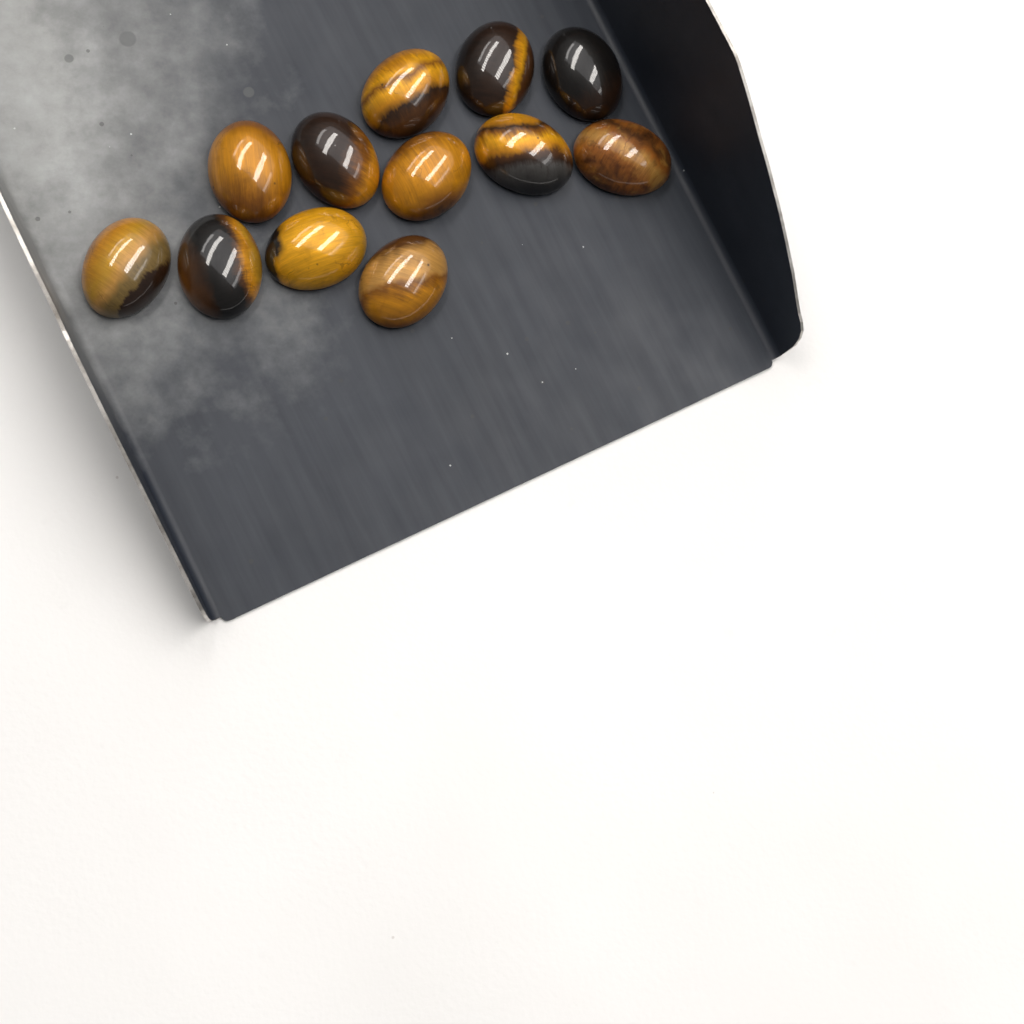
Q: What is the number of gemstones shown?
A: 12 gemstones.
